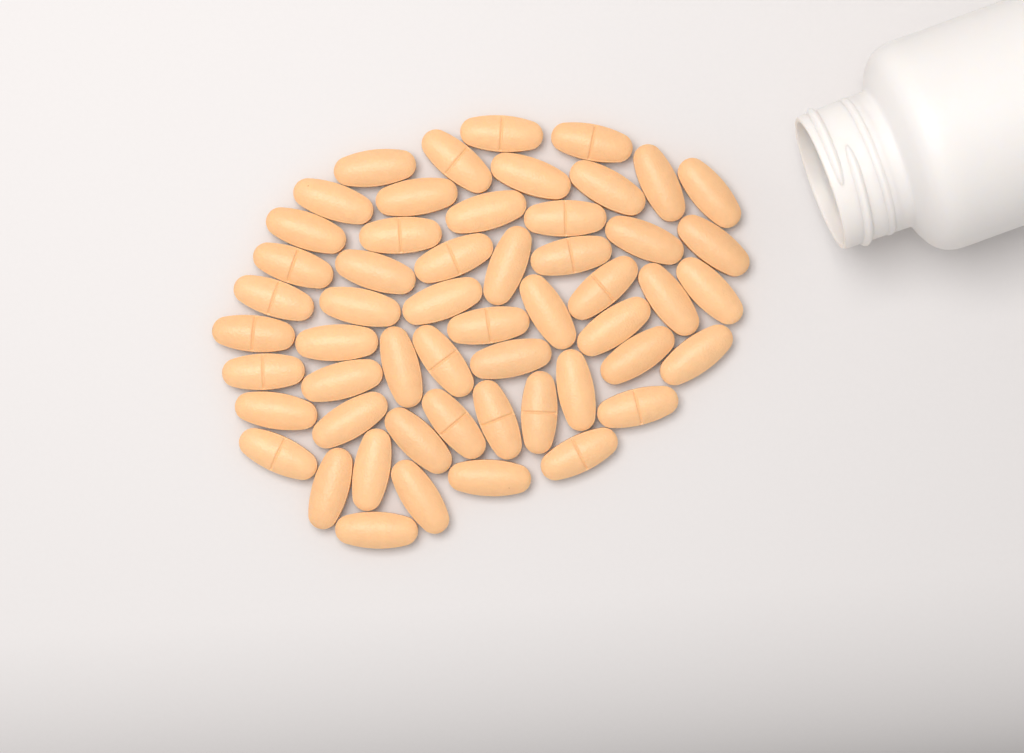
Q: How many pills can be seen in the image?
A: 54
